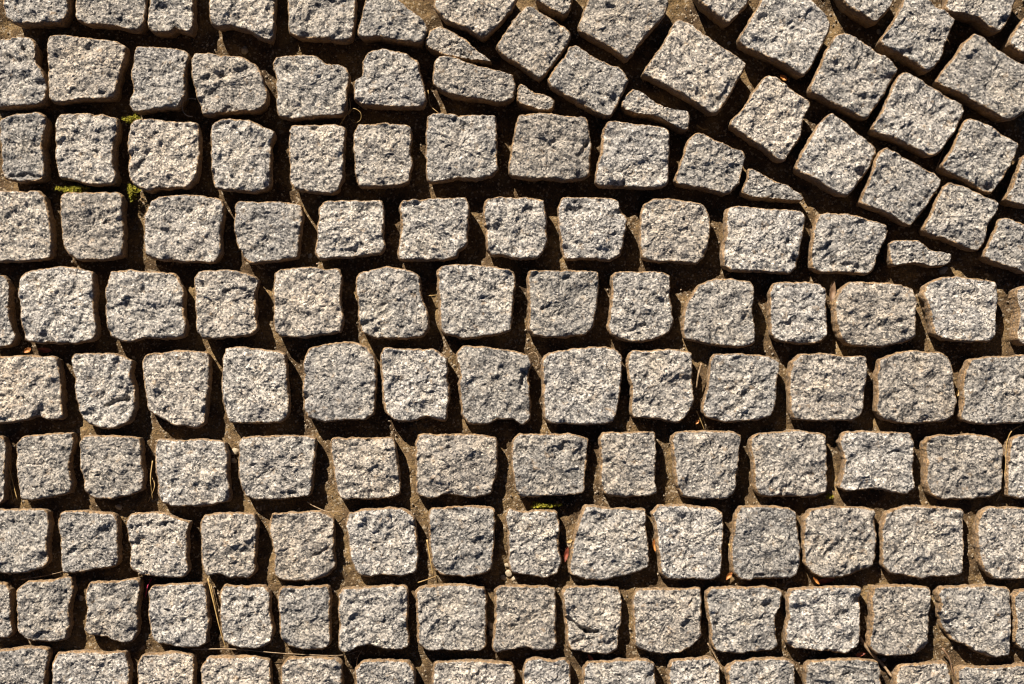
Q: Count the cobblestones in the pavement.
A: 146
